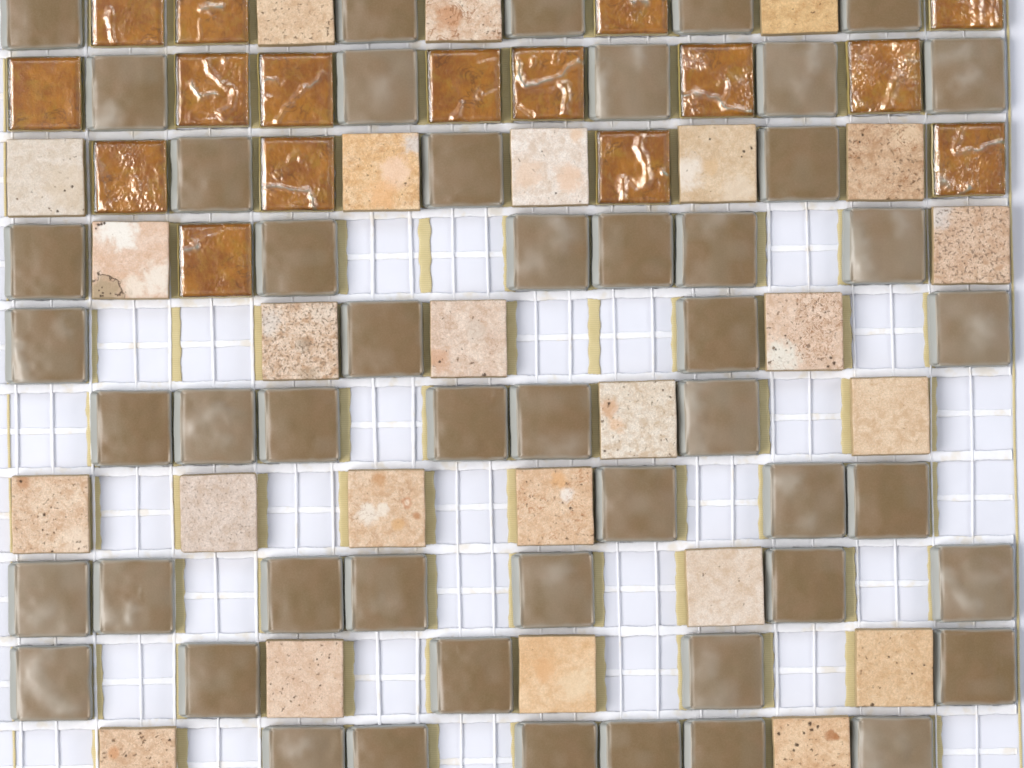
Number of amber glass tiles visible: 16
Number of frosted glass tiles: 50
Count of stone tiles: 25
